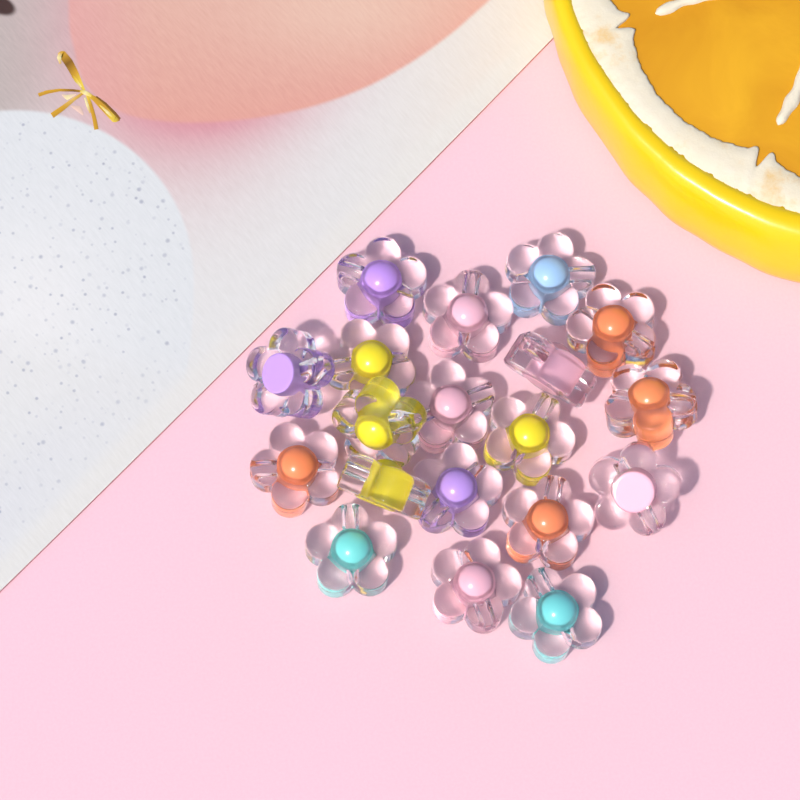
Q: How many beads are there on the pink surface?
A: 19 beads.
